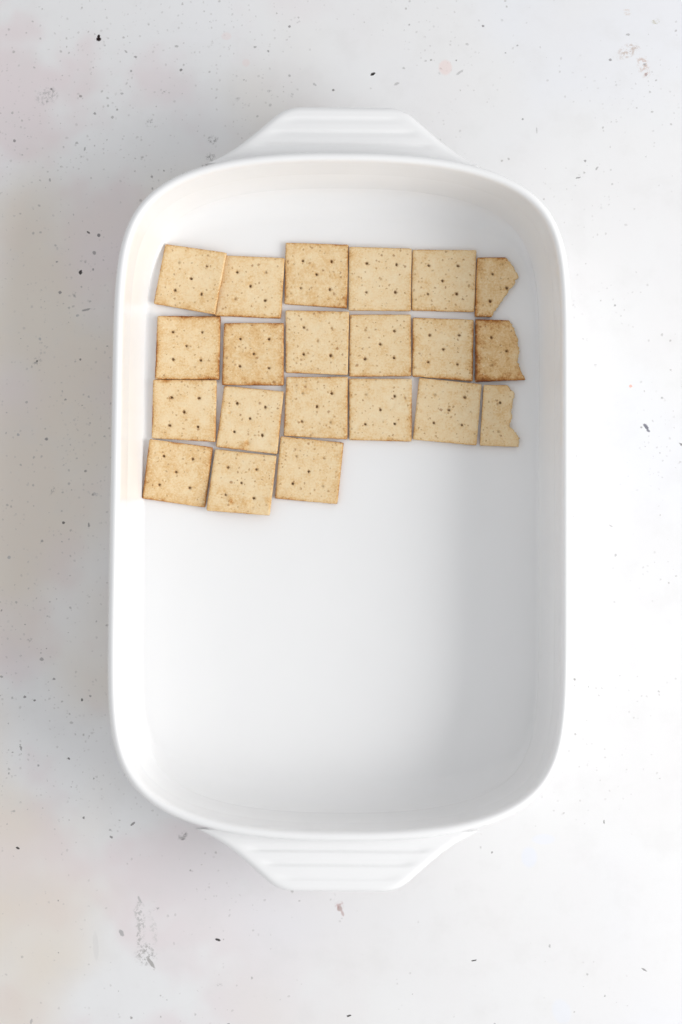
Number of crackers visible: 21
